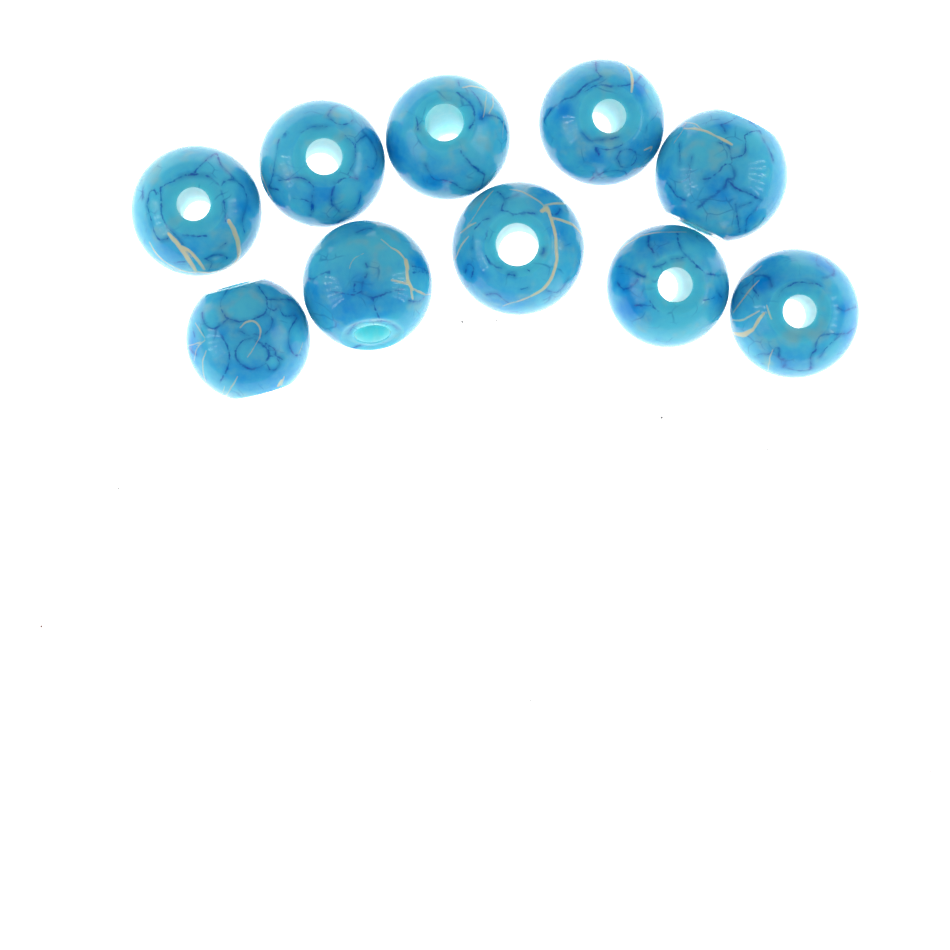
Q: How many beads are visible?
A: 10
